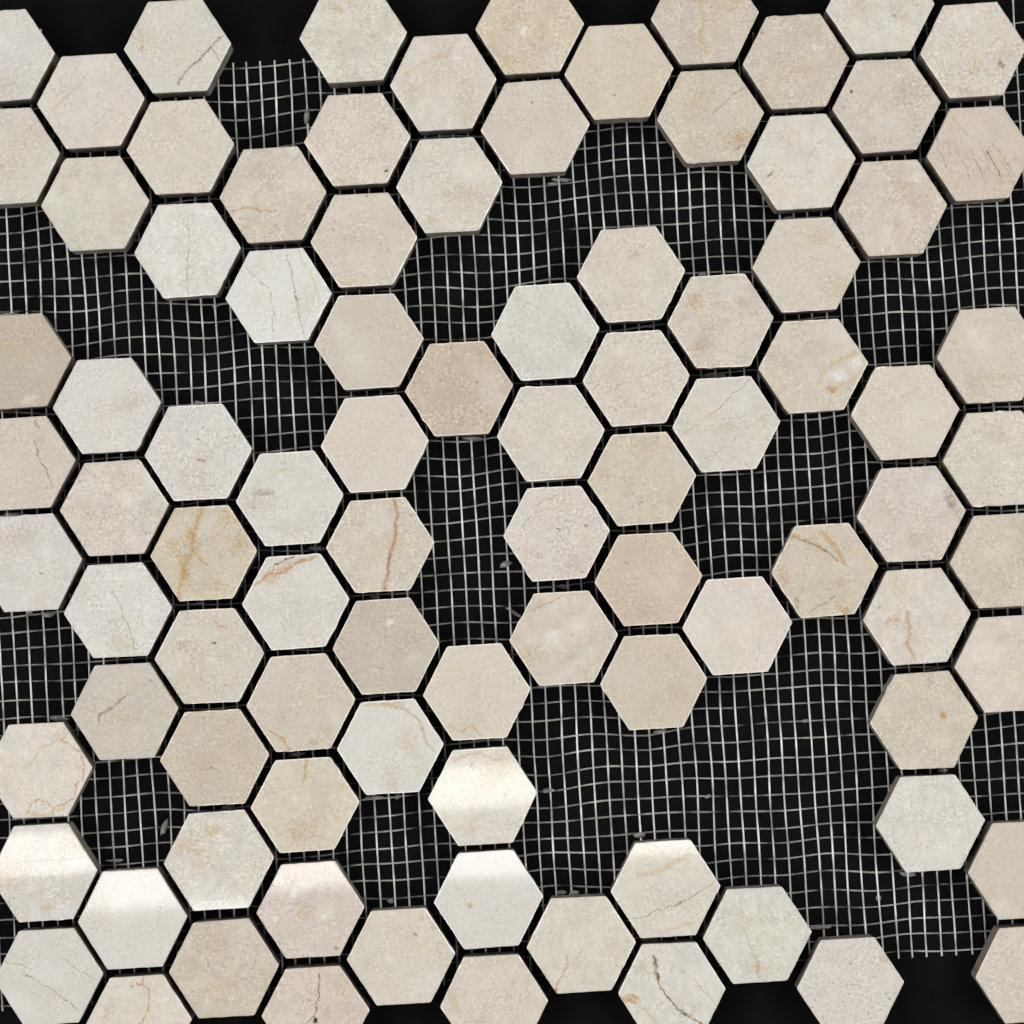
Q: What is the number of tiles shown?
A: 92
